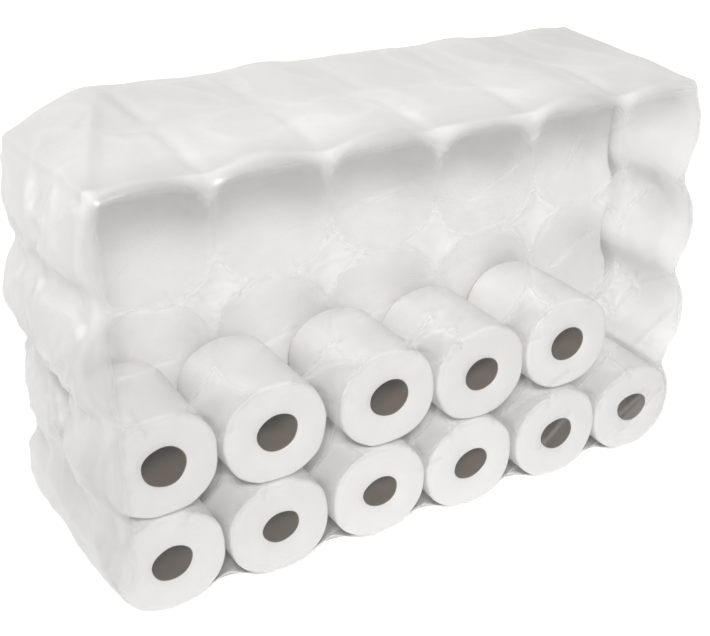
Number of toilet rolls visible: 11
